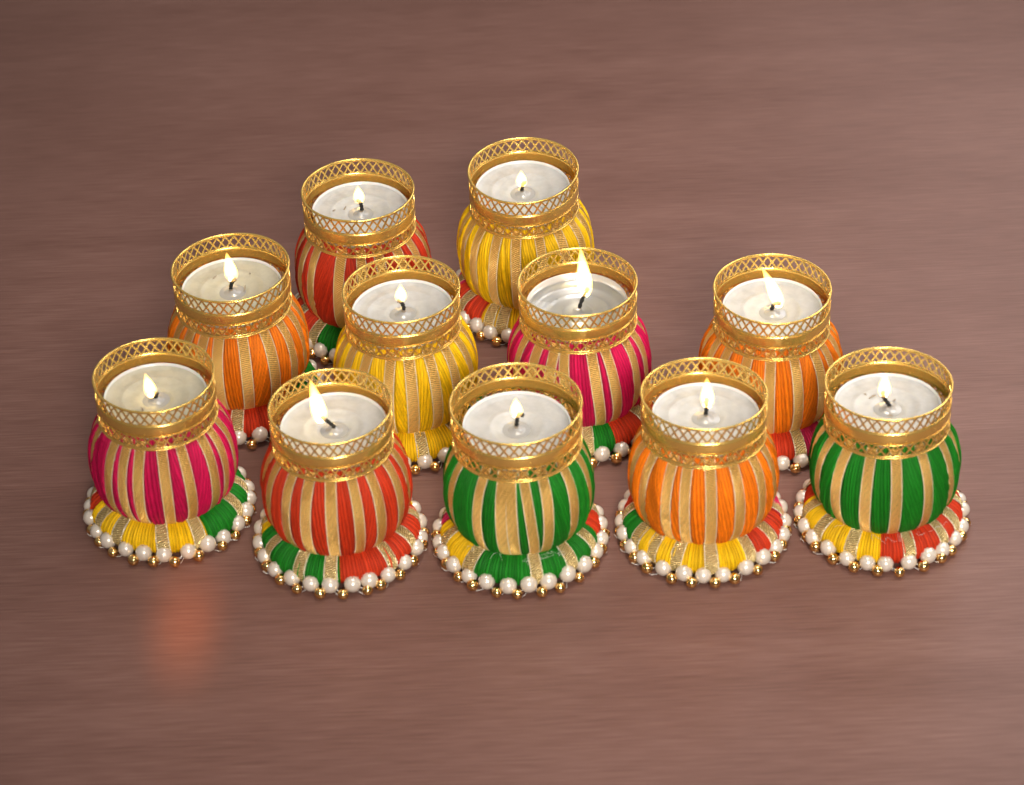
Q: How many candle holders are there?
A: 11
